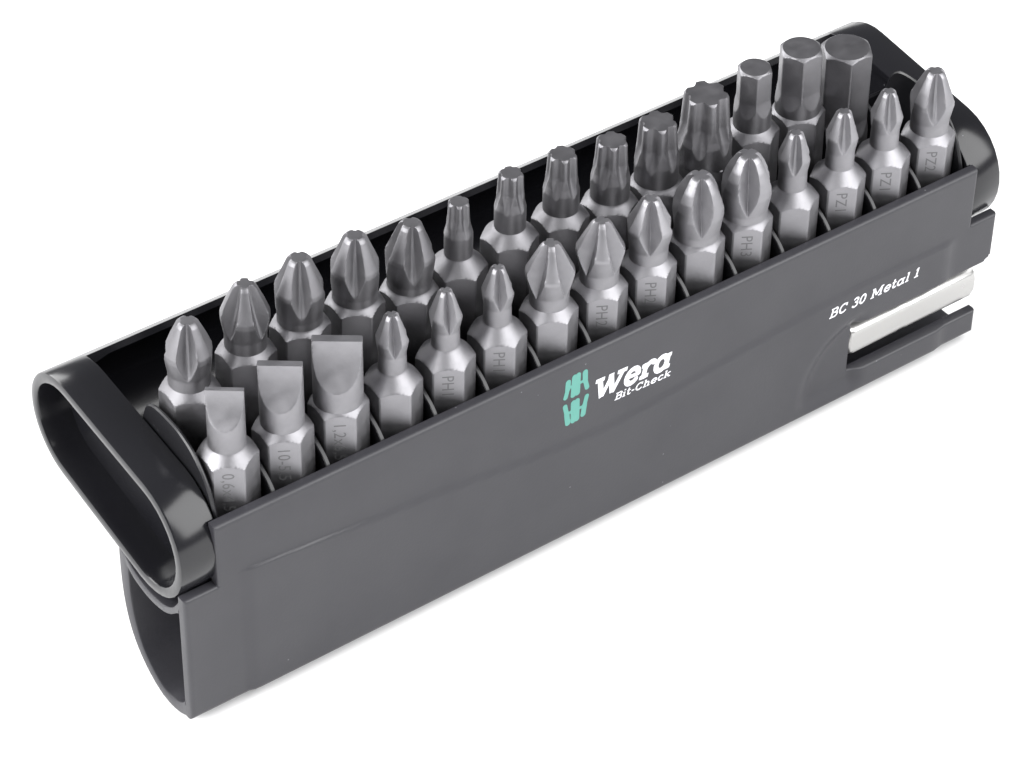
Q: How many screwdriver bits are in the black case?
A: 29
